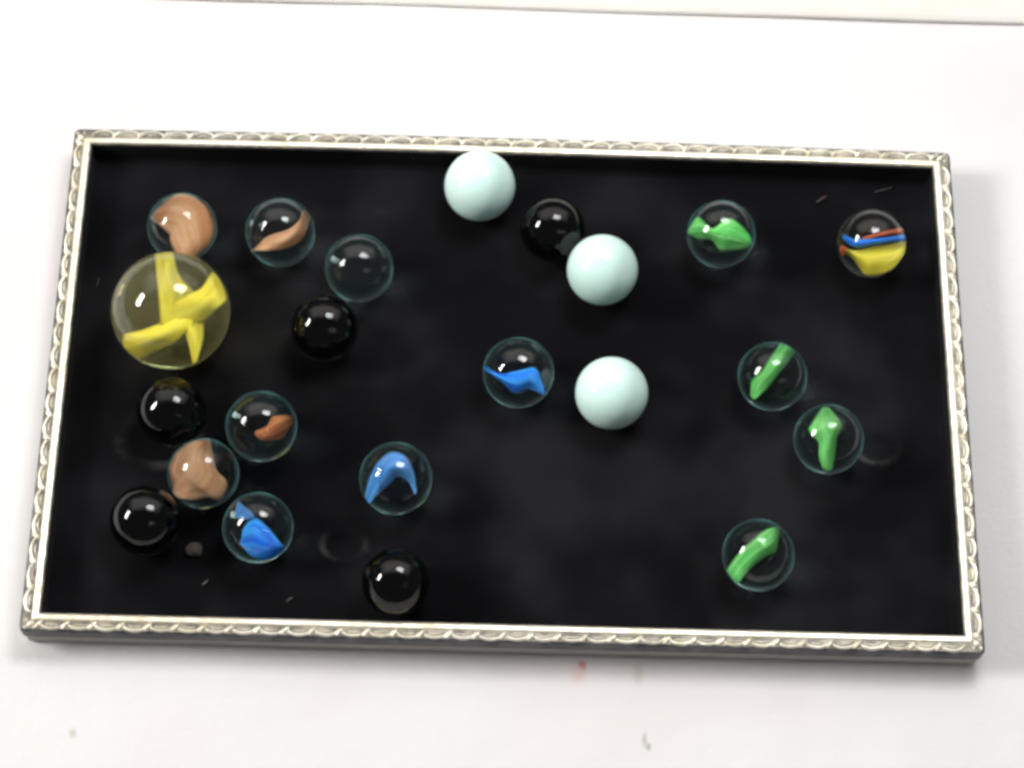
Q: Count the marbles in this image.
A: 22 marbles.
